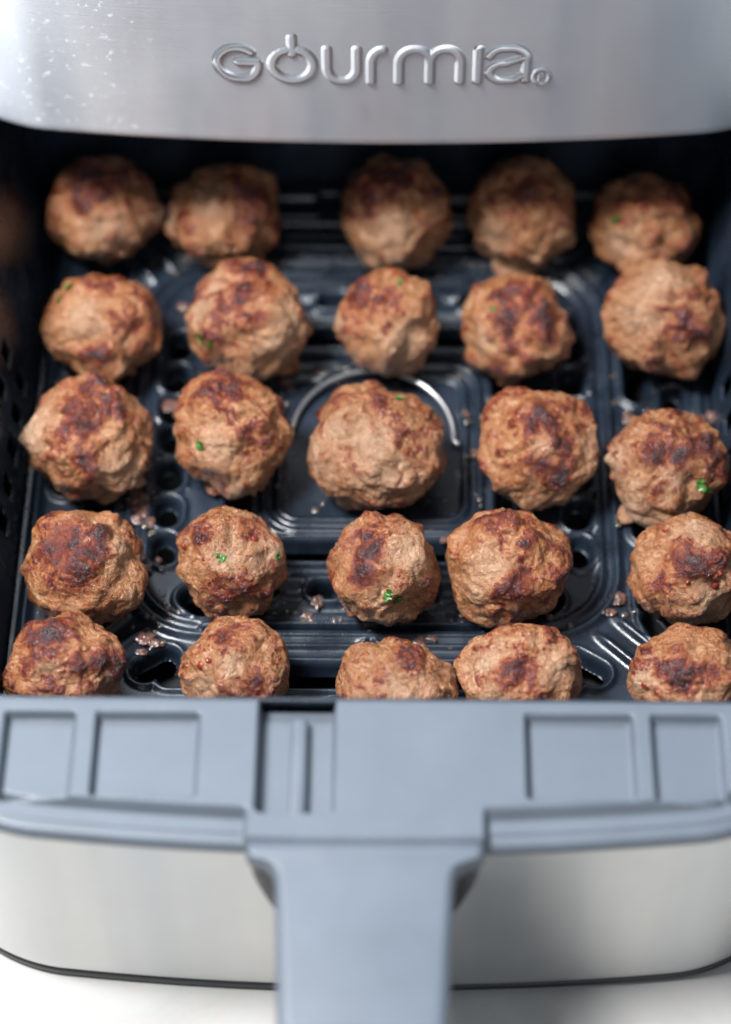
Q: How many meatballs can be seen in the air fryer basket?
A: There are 25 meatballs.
